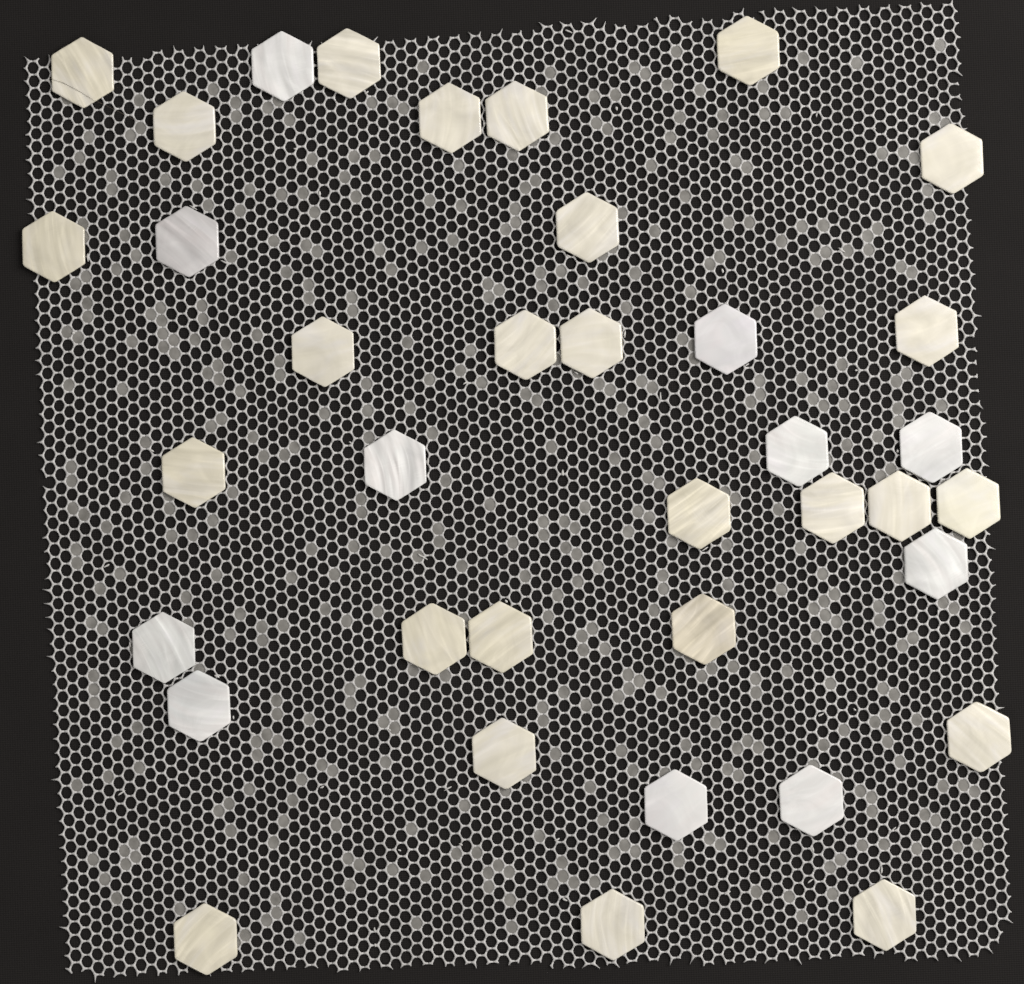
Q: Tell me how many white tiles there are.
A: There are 11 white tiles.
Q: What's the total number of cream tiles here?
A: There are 26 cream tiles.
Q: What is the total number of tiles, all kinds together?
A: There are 37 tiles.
